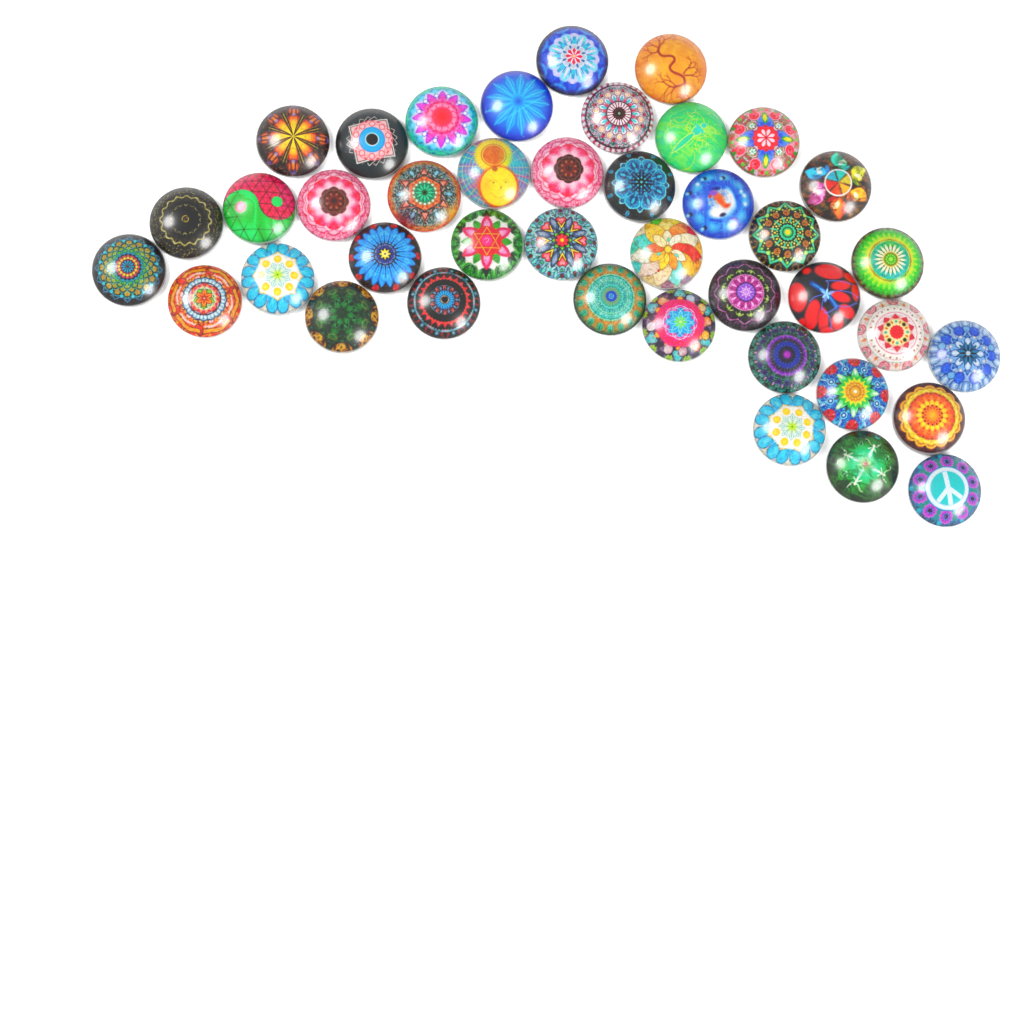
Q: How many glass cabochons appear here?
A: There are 41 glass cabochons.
